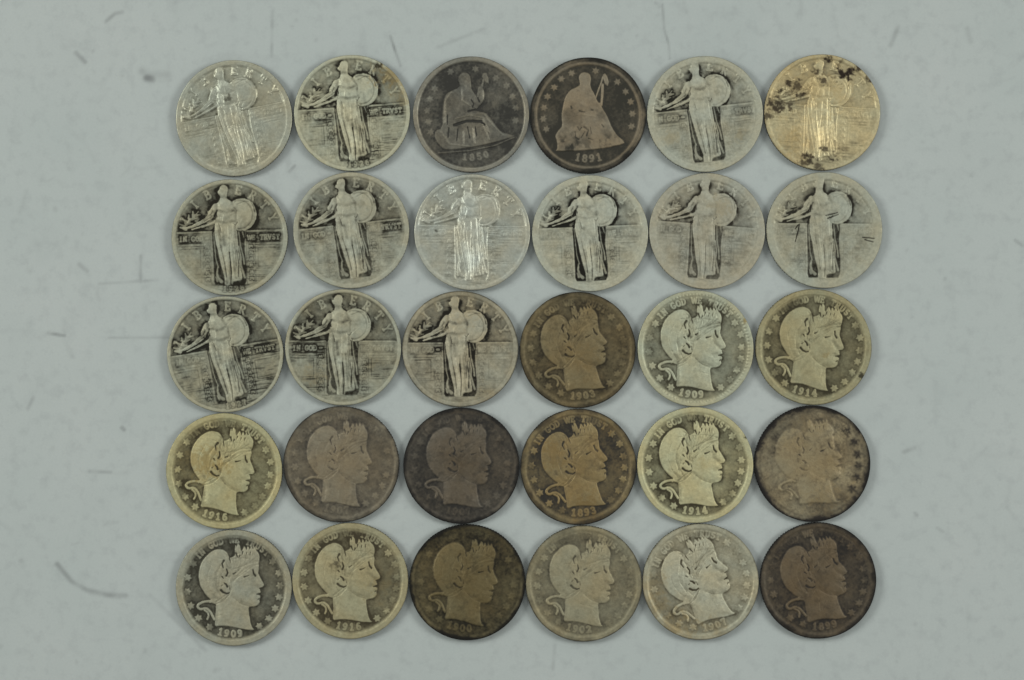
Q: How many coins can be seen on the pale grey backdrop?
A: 30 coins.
